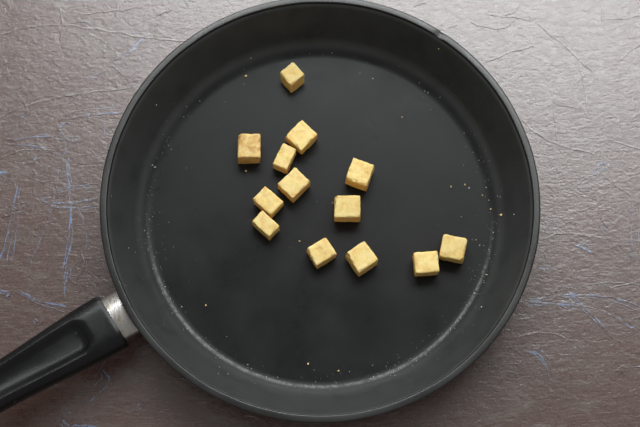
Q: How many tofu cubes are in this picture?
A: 13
